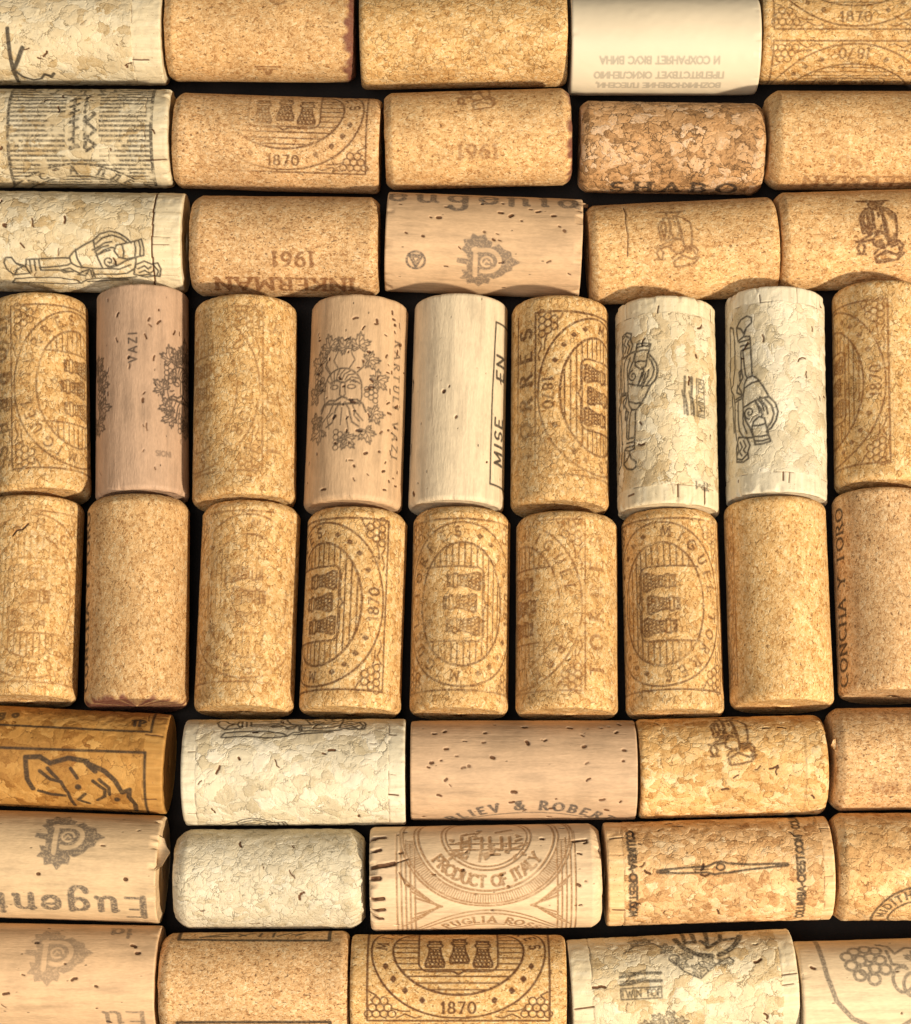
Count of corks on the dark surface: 48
